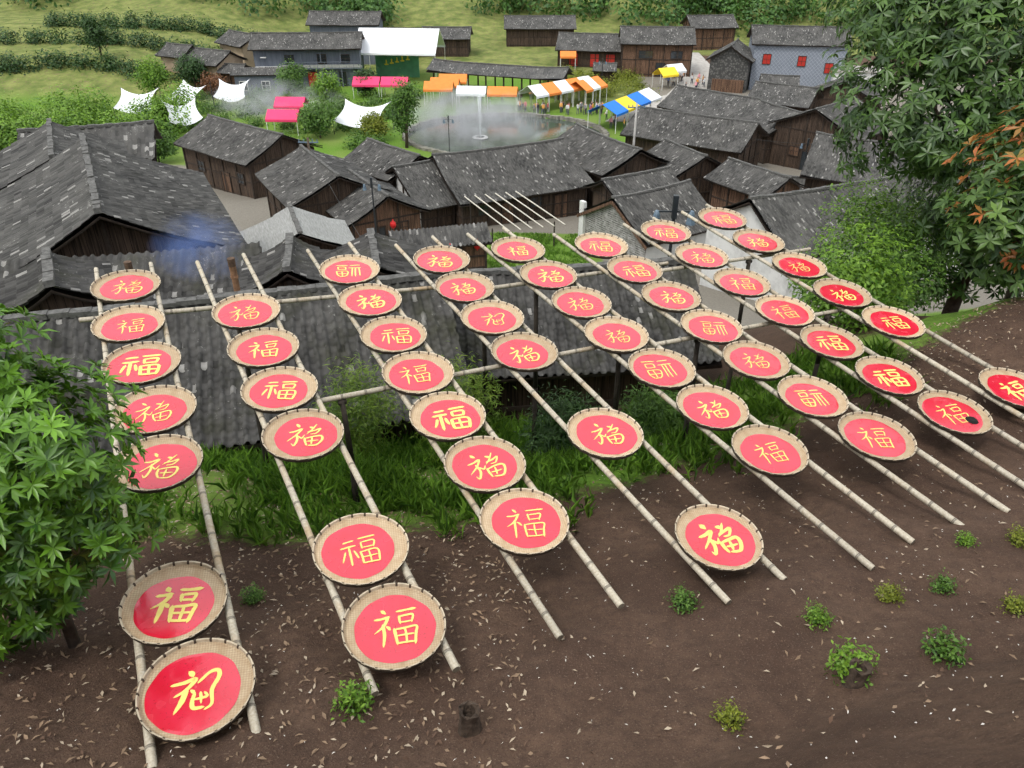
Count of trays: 53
